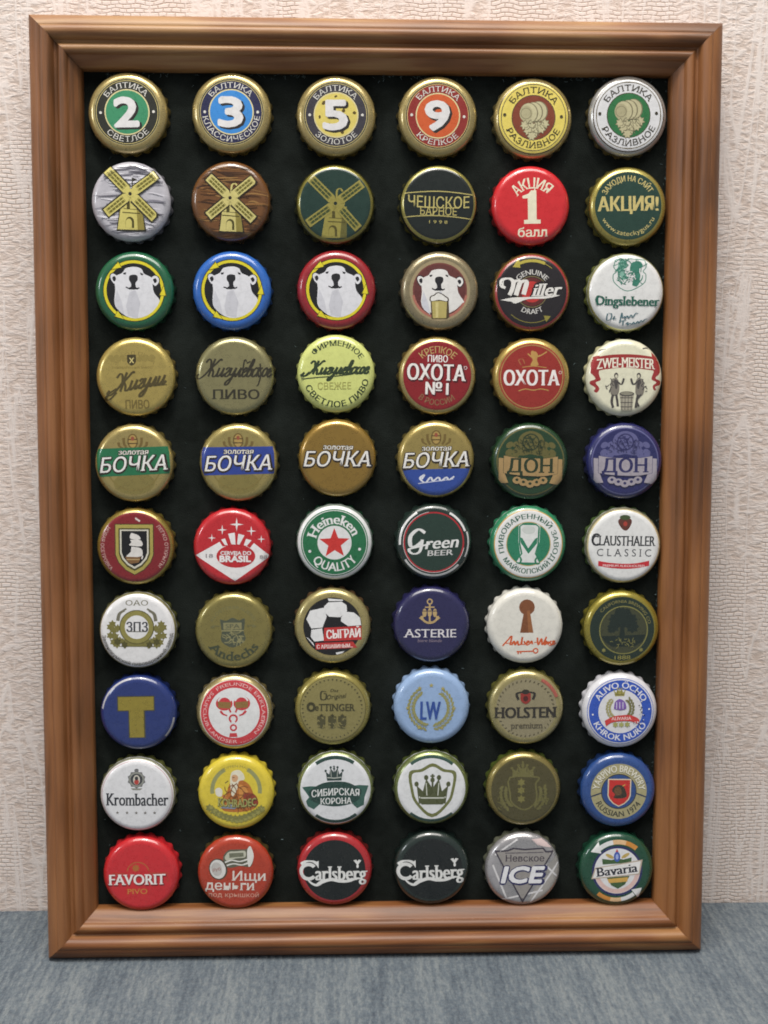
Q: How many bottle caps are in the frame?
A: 60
